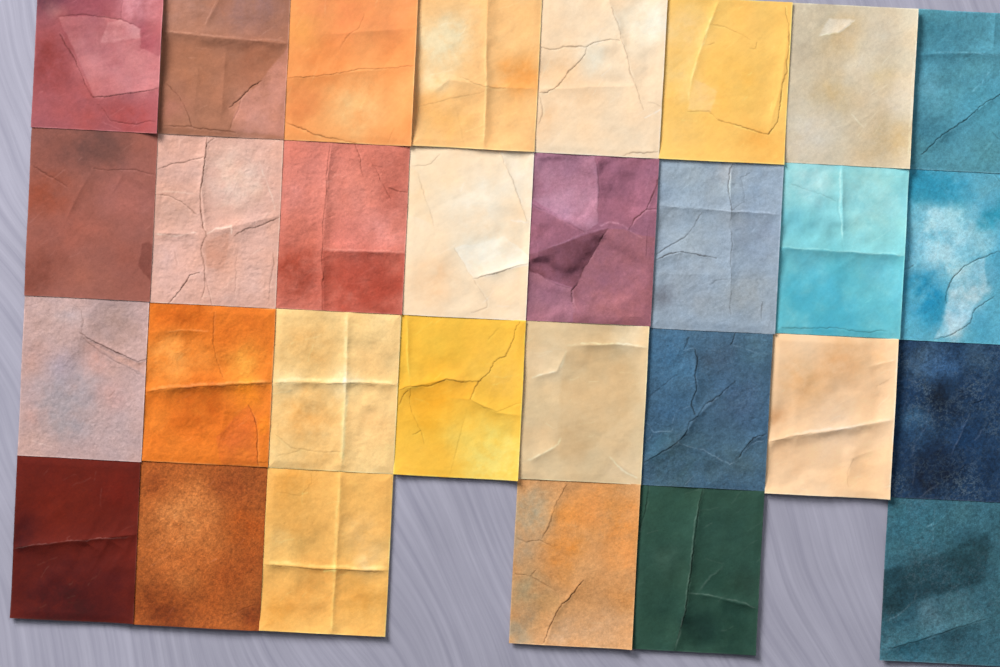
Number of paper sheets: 30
